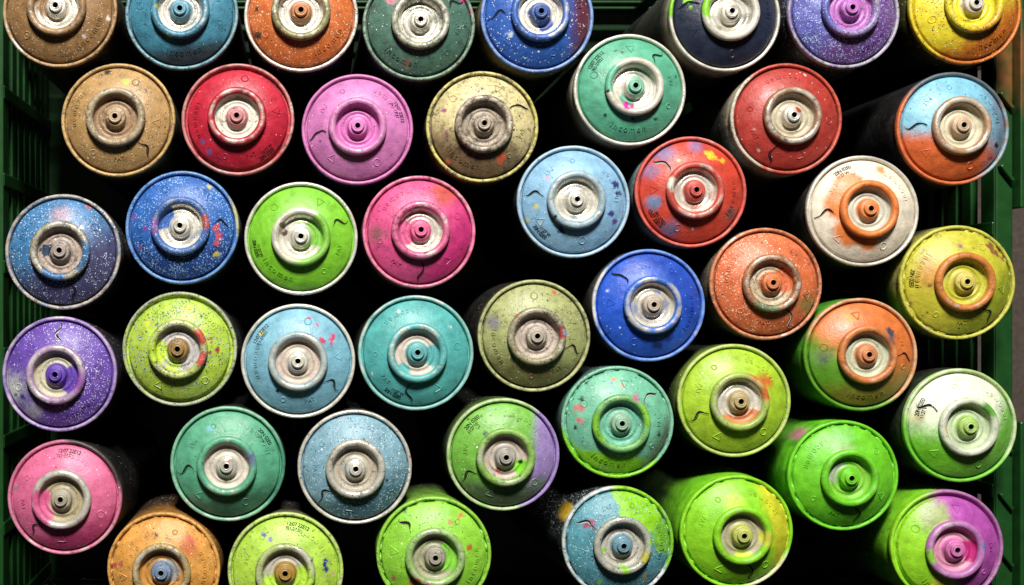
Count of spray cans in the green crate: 45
